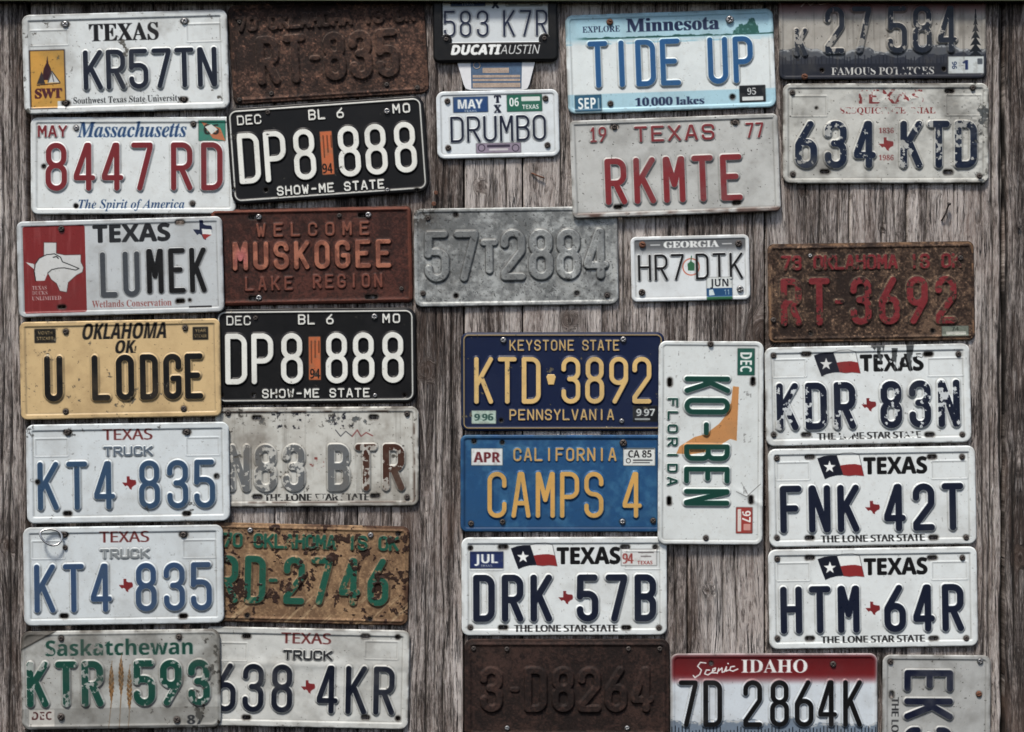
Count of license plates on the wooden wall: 33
